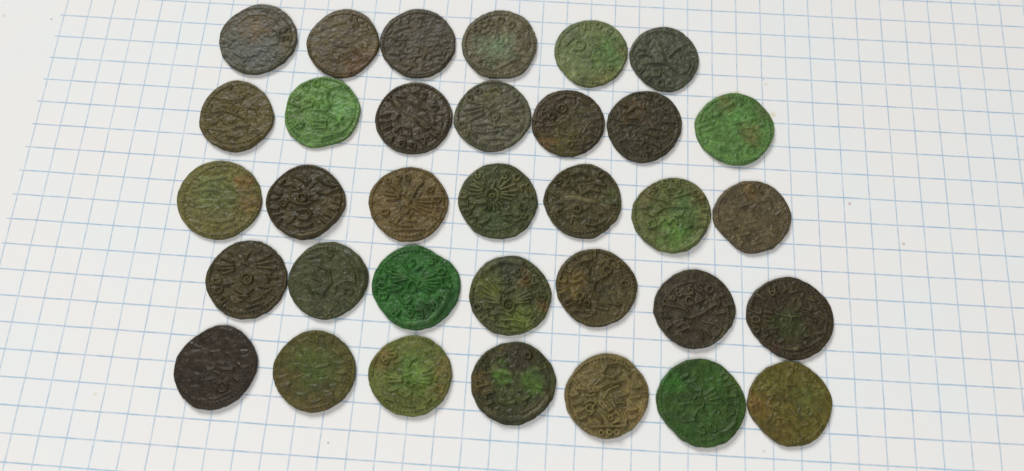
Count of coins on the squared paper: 34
